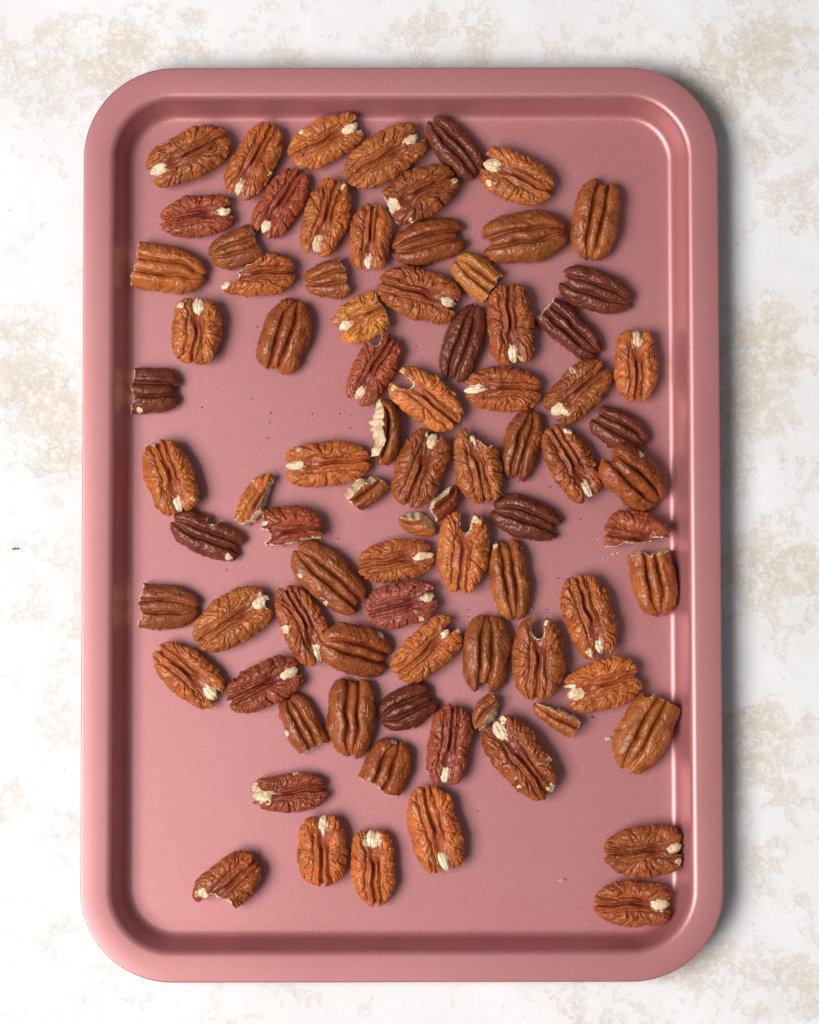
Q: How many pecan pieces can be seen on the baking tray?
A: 83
